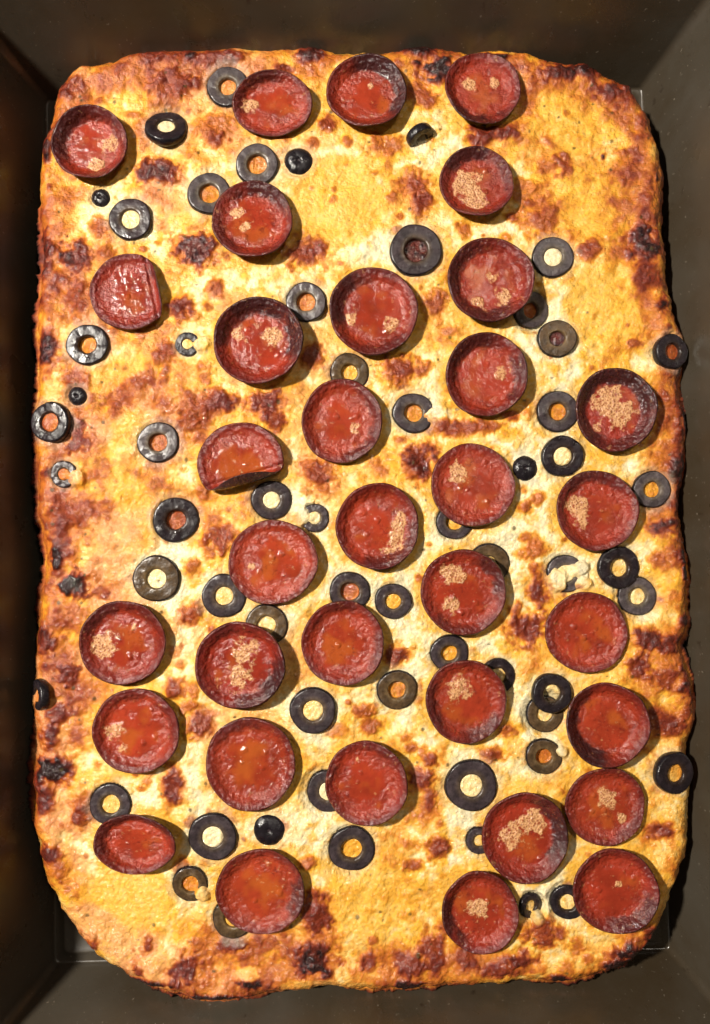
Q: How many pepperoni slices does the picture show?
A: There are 34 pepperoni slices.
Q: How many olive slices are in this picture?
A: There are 59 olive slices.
